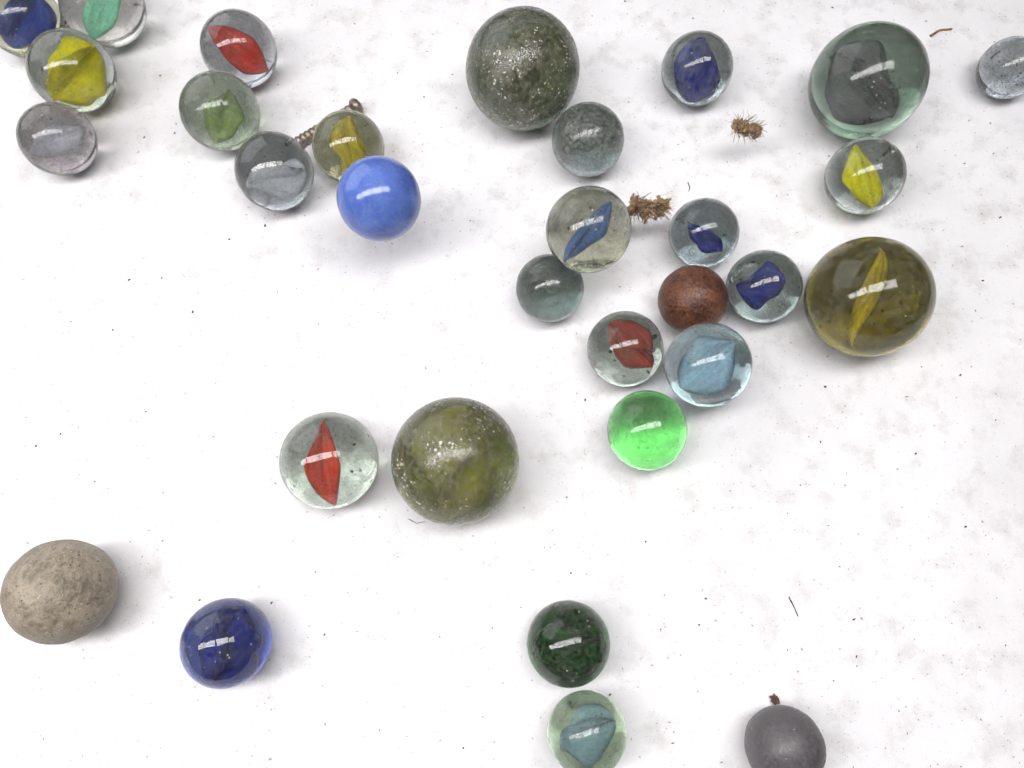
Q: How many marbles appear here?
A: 31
